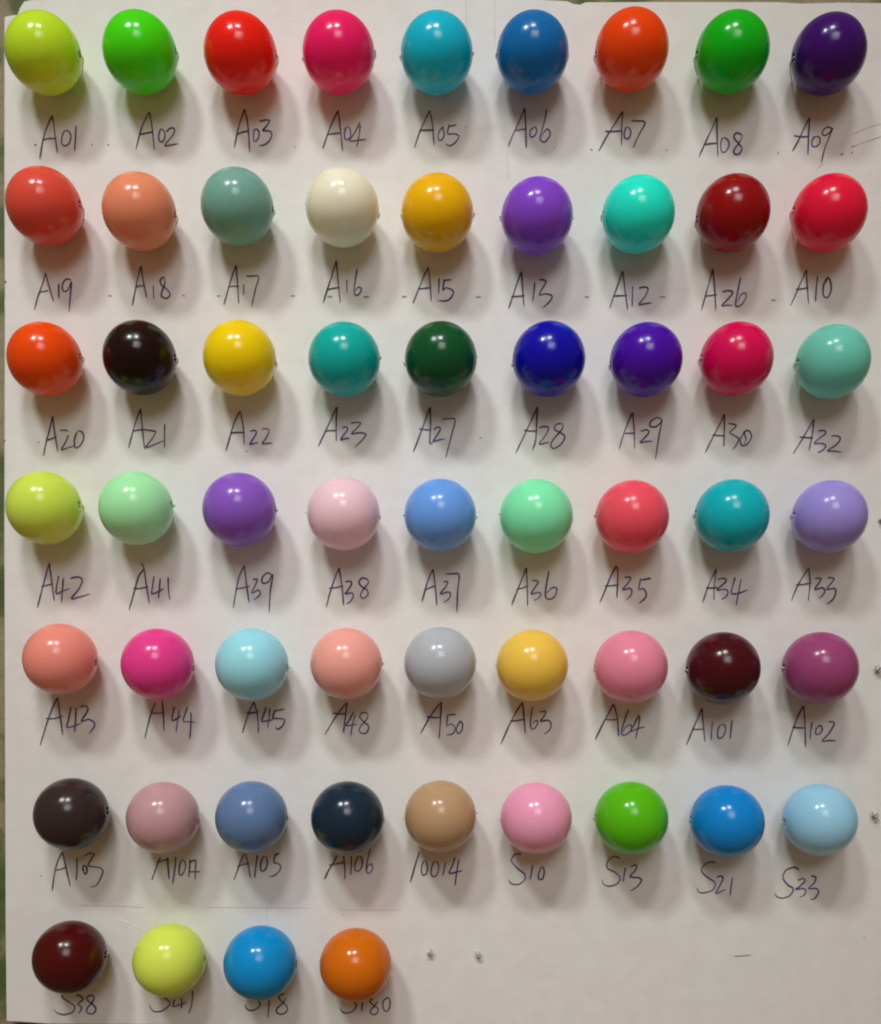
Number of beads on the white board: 58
